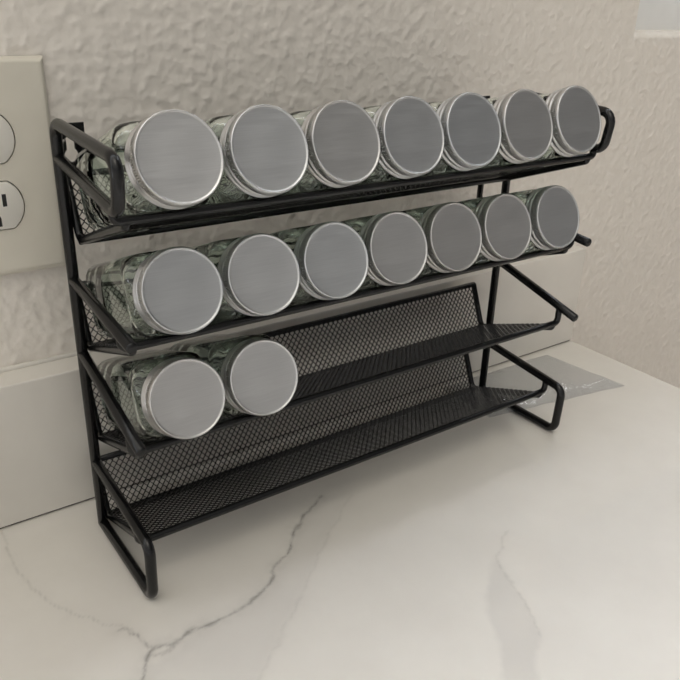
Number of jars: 16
